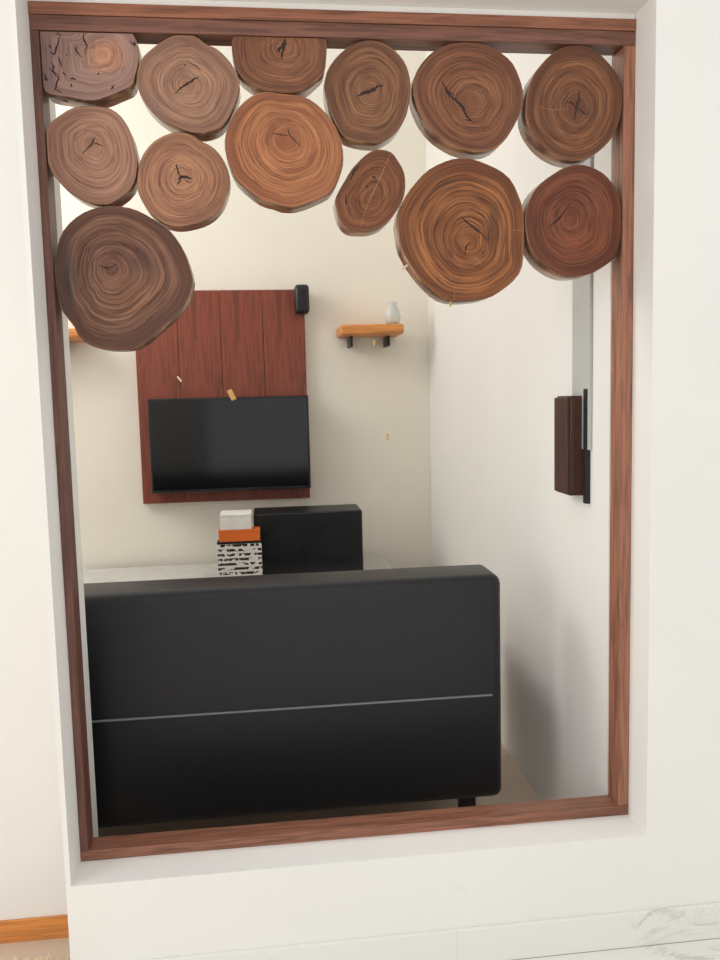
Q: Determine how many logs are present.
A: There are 13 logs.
